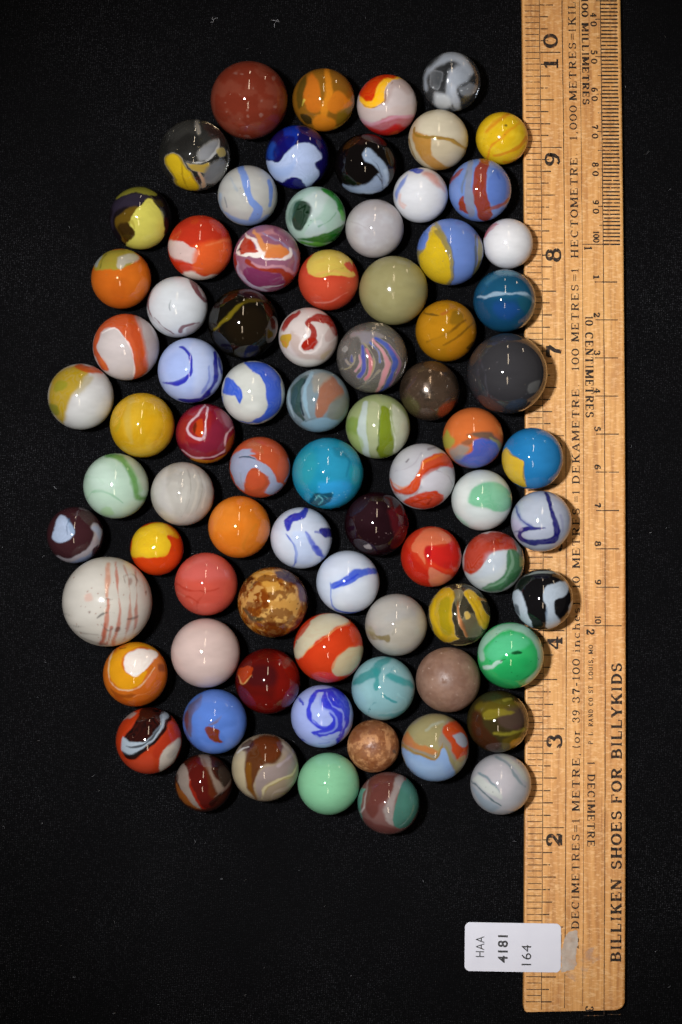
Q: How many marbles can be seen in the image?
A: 79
